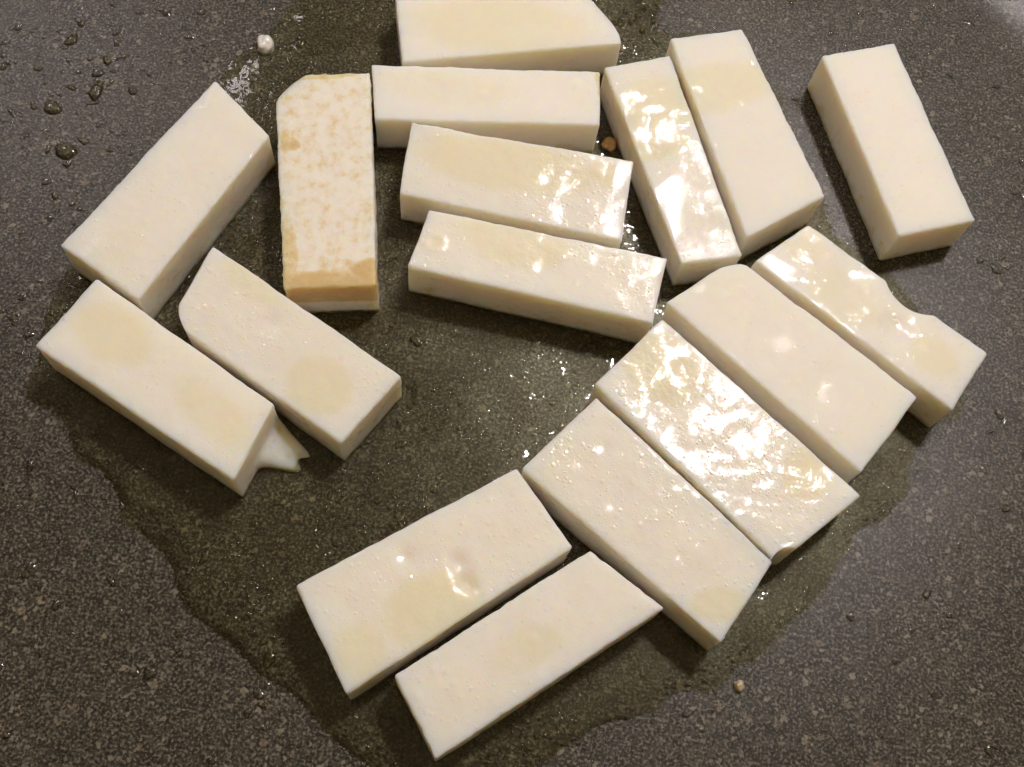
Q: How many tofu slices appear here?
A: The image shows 17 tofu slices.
